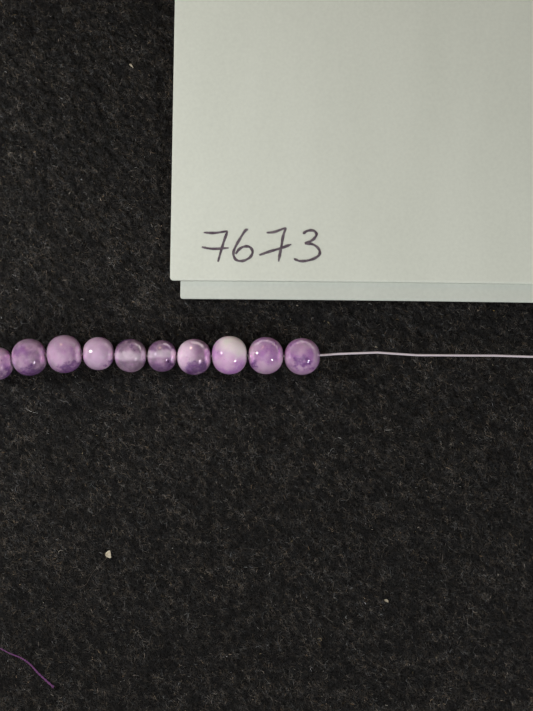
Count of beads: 10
